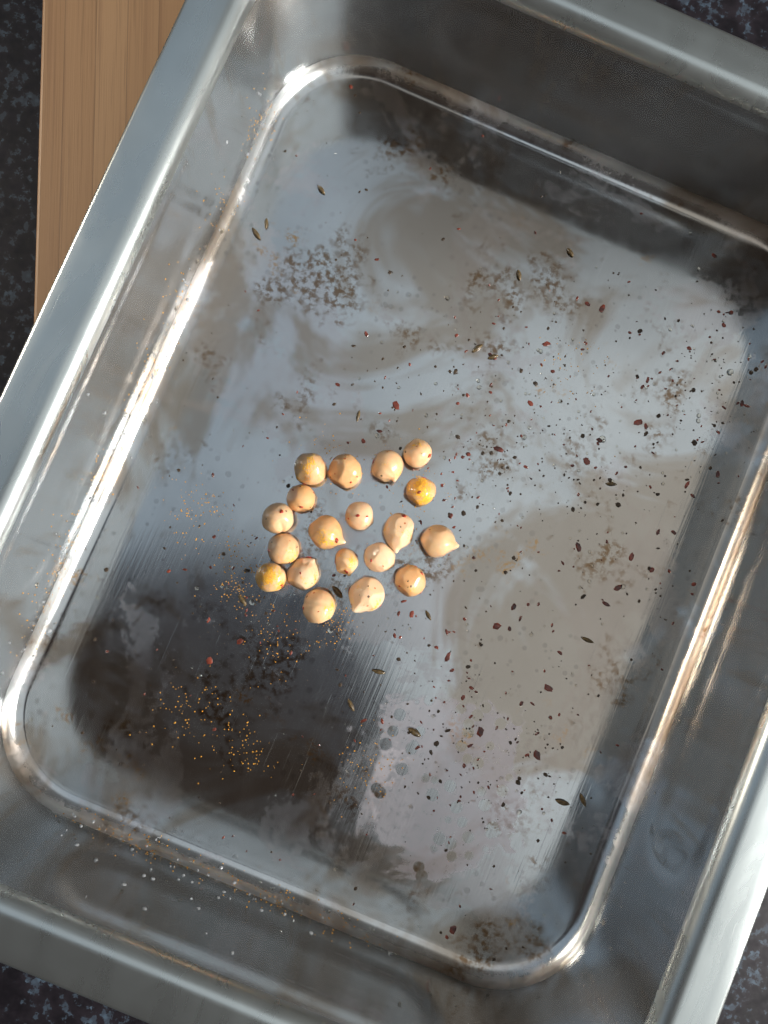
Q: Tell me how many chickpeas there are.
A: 19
